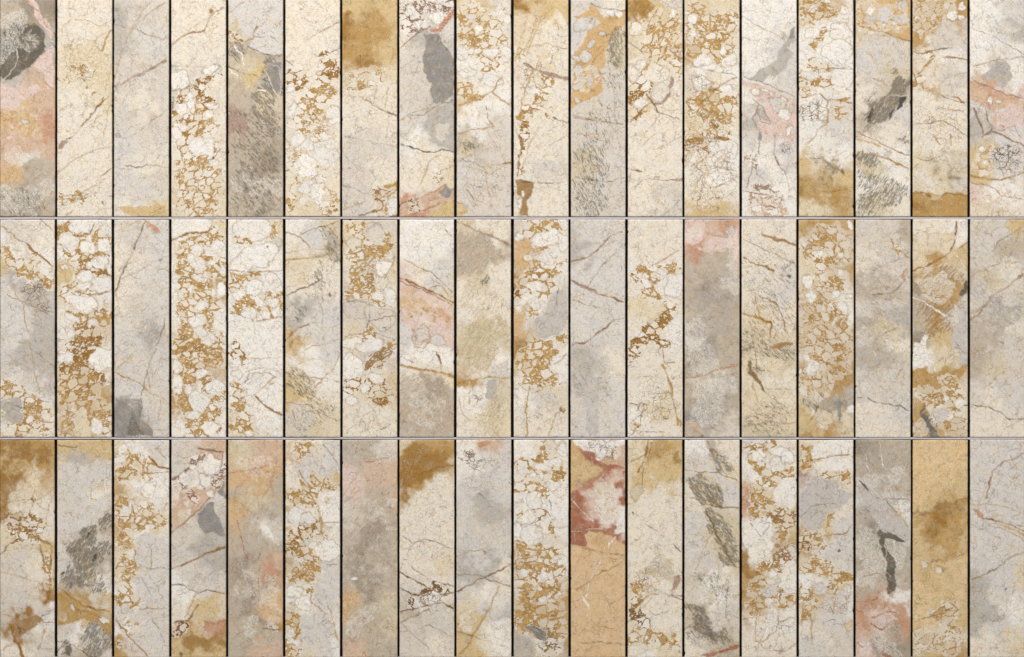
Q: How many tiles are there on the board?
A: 54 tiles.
